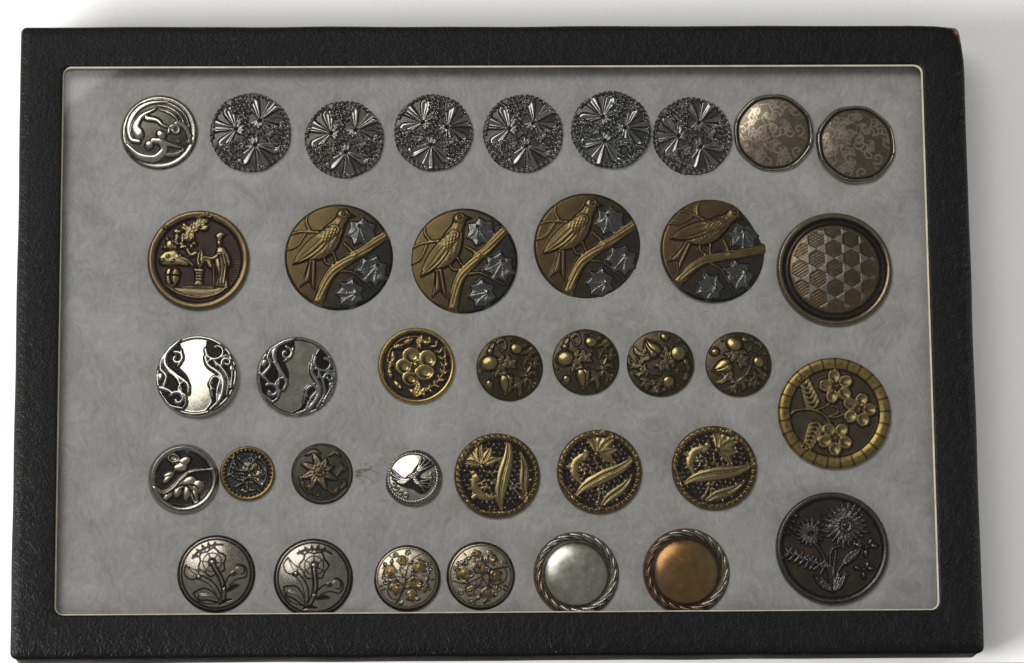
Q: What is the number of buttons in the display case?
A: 37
